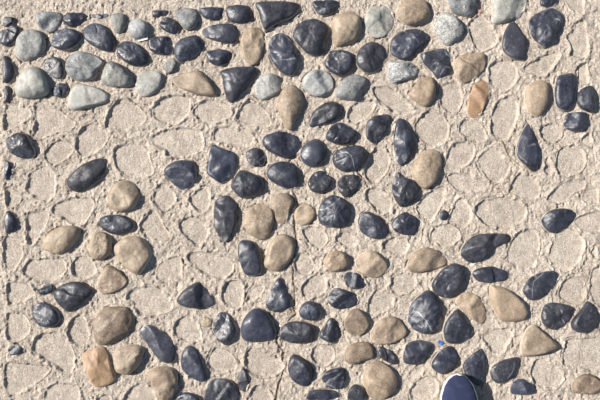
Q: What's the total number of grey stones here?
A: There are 19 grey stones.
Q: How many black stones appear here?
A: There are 98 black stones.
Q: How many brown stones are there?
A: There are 35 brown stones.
